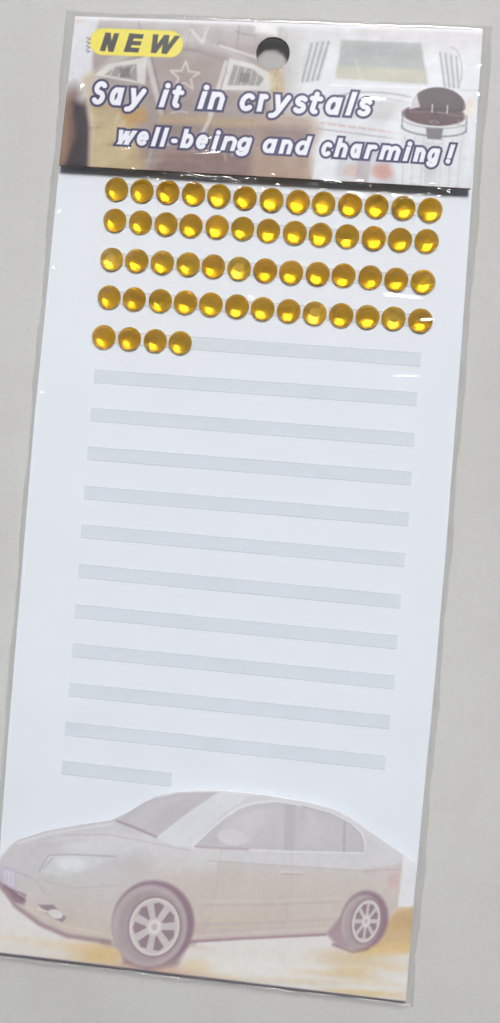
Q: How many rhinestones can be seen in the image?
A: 56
